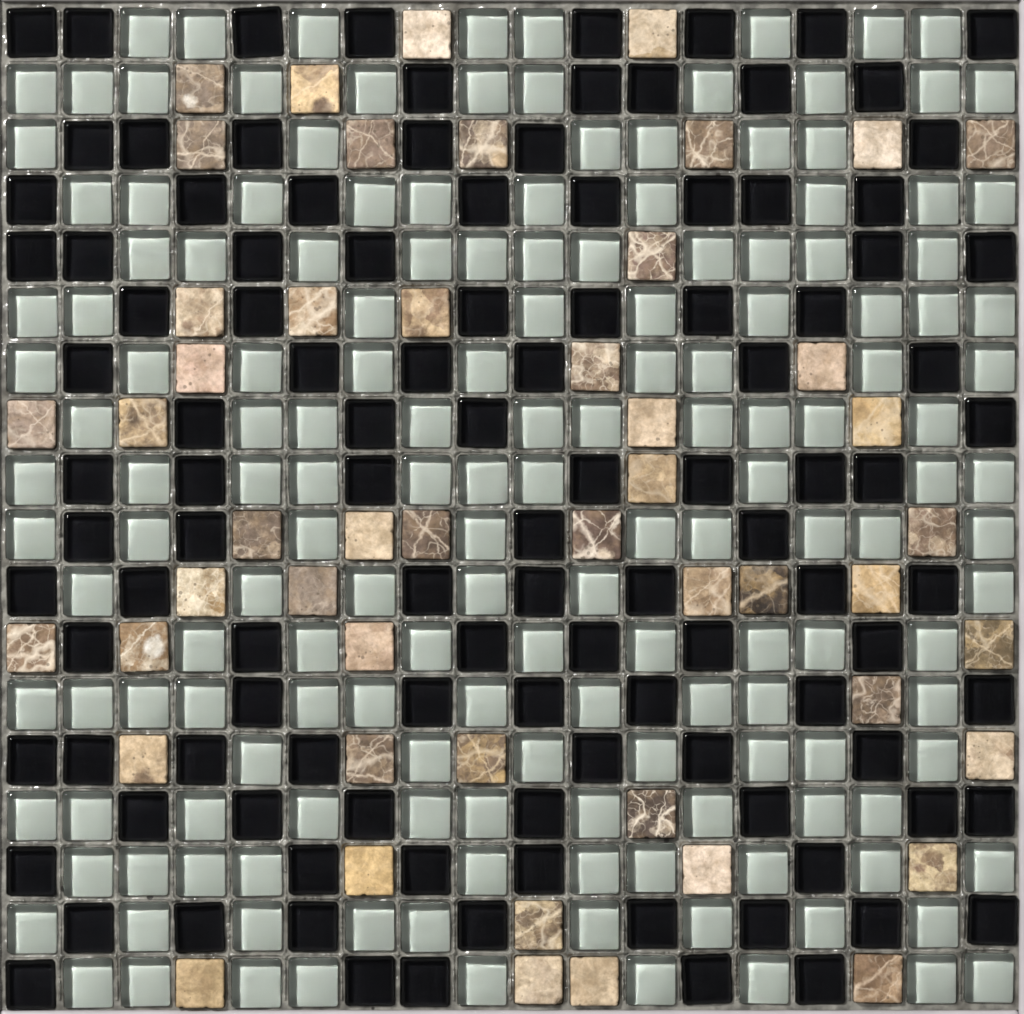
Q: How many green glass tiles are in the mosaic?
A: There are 163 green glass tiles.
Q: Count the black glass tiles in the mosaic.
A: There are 111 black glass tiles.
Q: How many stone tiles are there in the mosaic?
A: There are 50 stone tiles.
